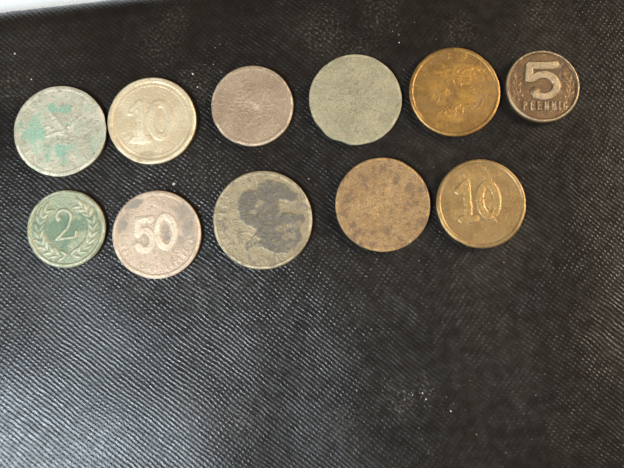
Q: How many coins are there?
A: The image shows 11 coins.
